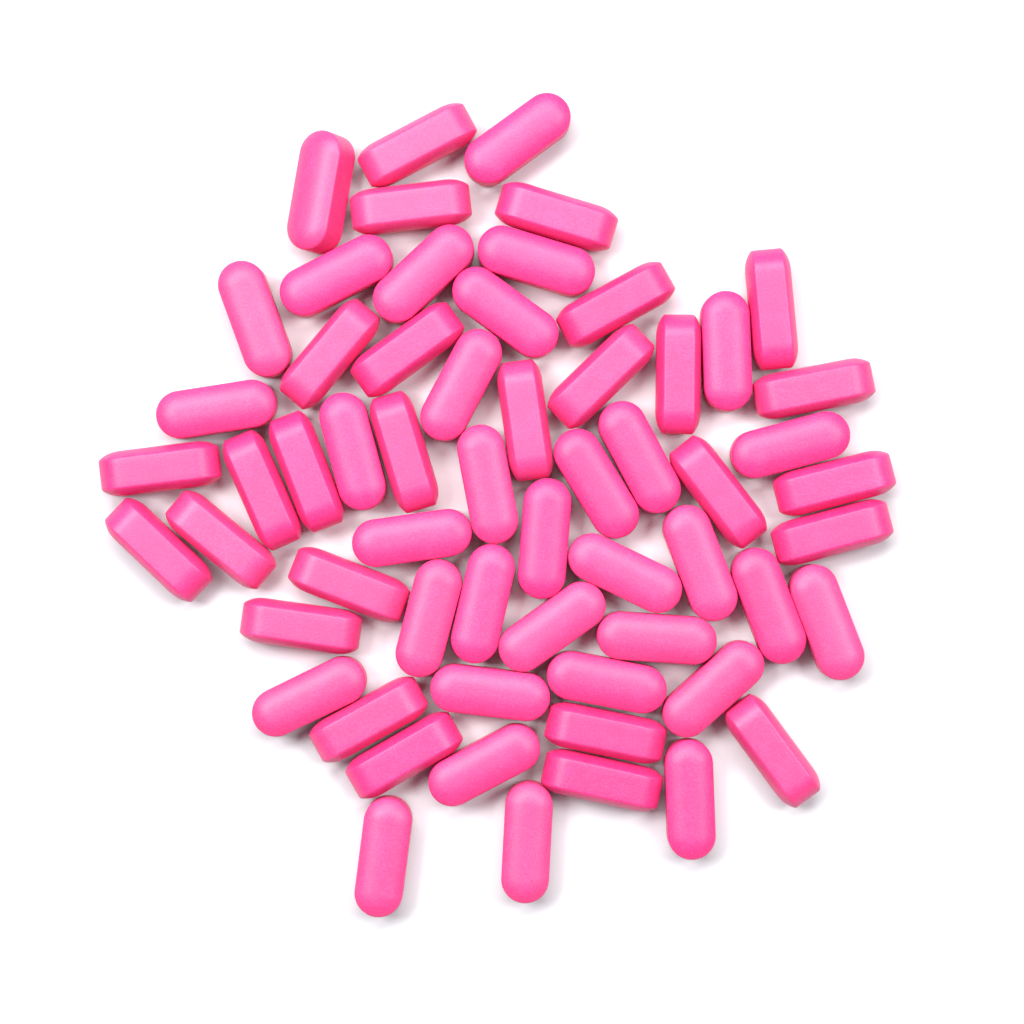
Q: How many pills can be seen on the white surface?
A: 60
